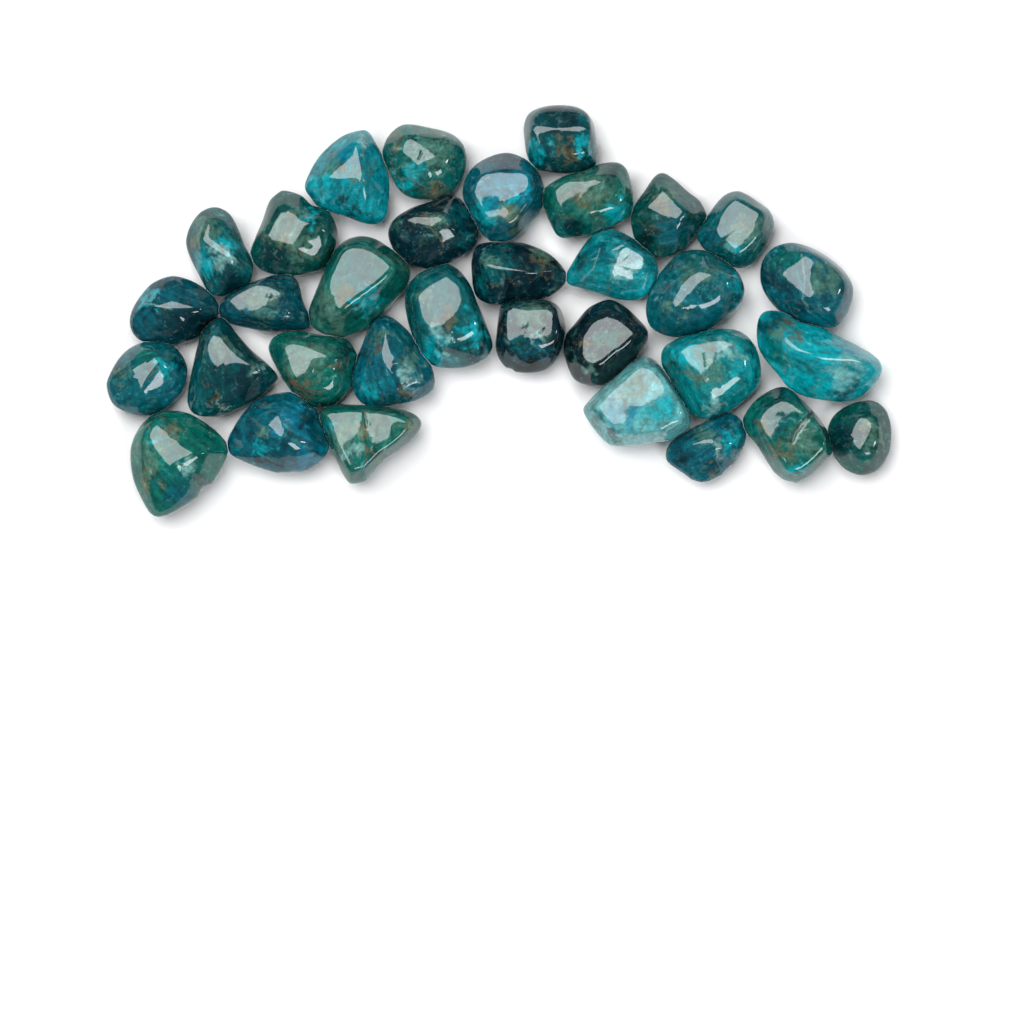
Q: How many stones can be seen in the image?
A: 33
